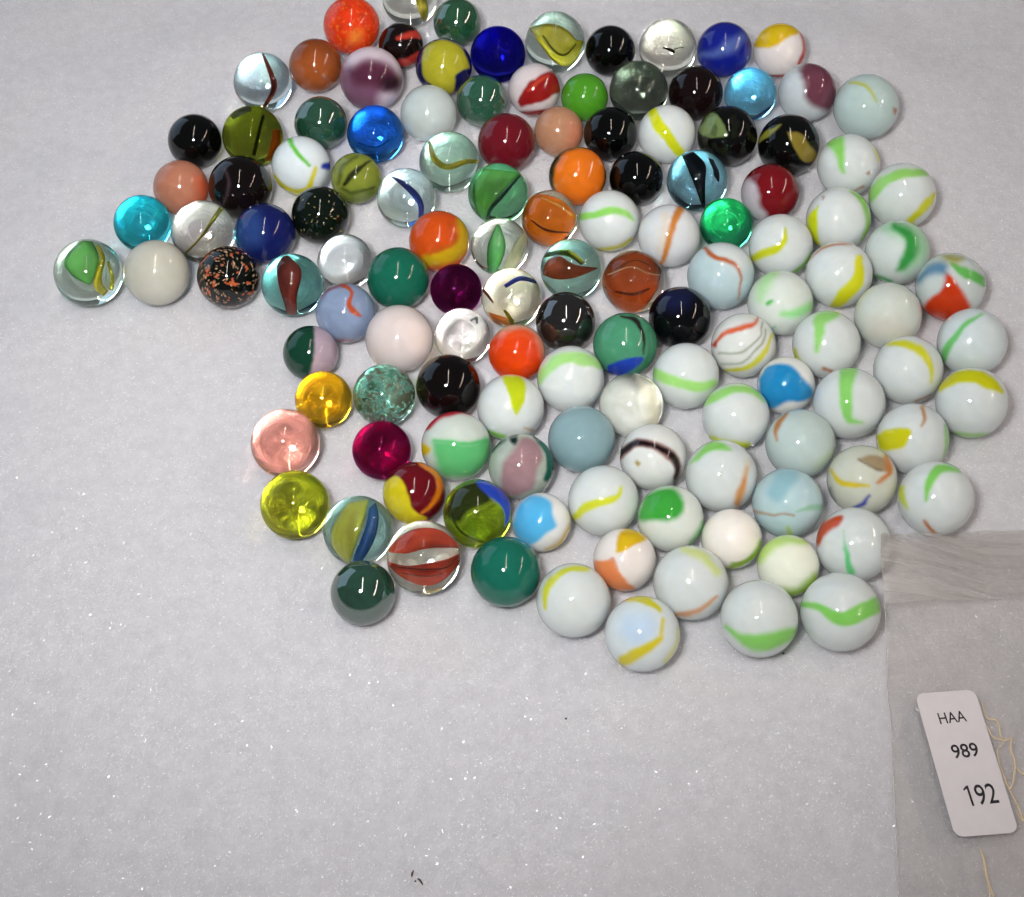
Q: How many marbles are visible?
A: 128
